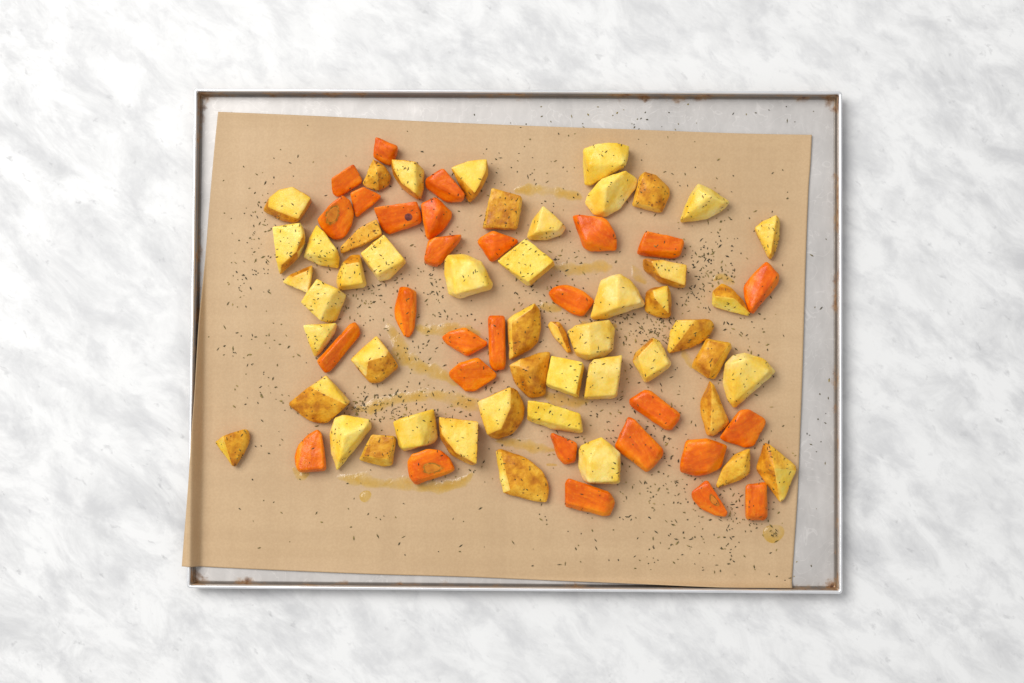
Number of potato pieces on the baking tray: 49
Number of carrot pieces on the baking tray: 28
